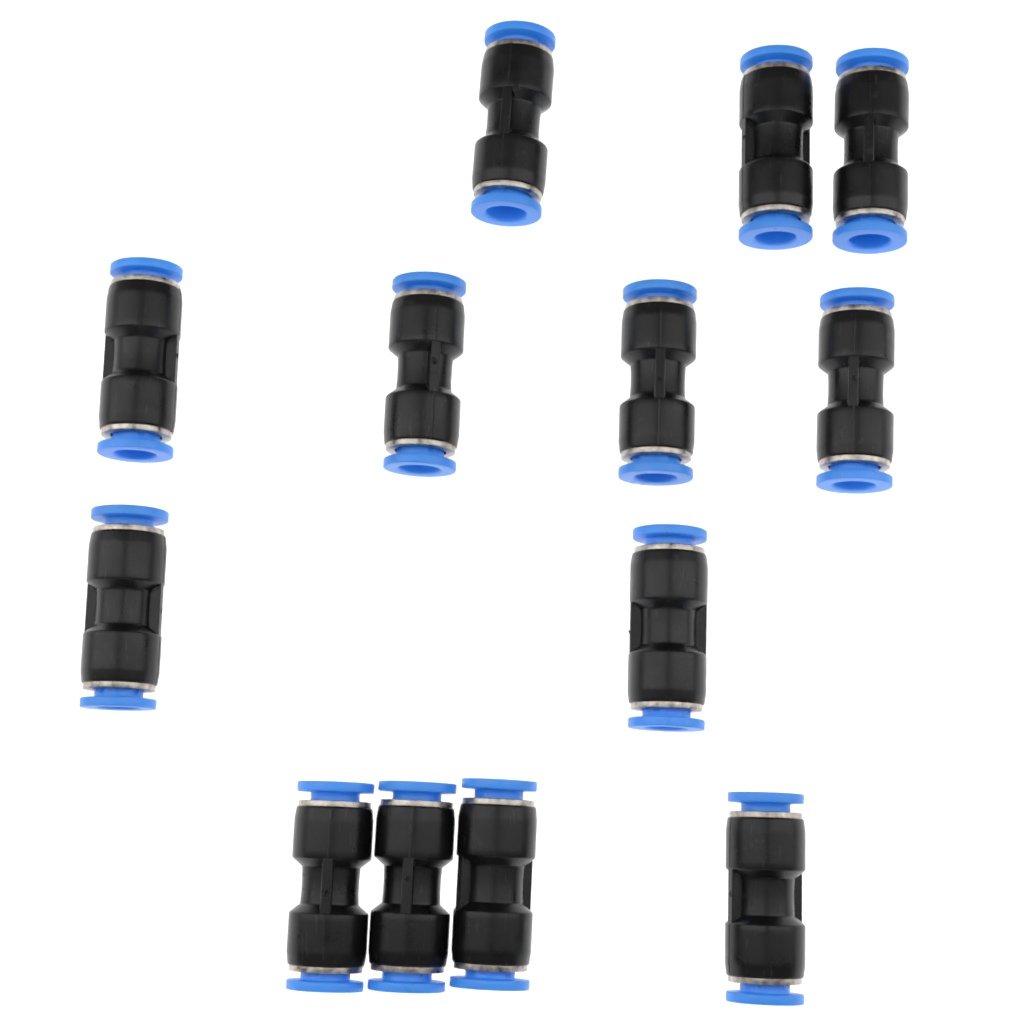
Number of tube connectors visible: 13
